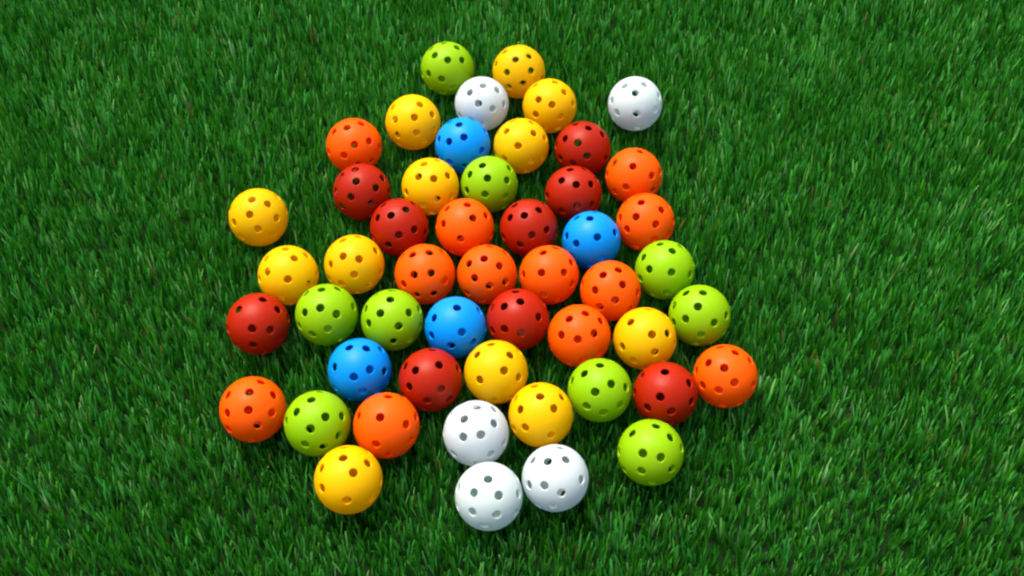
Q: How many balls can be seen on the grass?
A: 51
